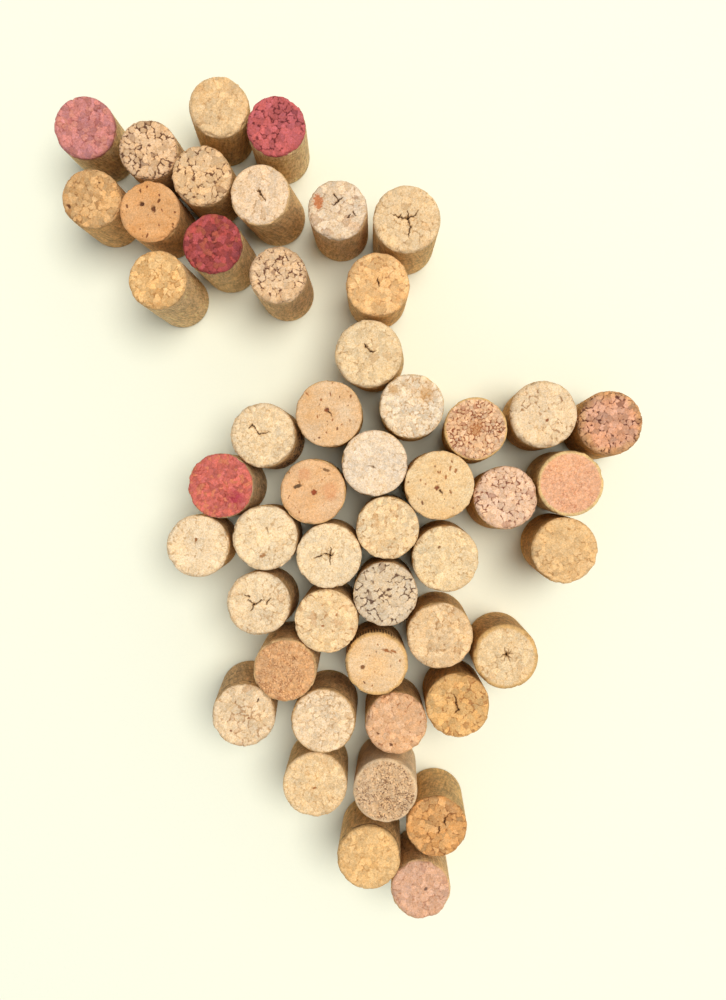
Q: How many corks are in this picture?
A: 49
